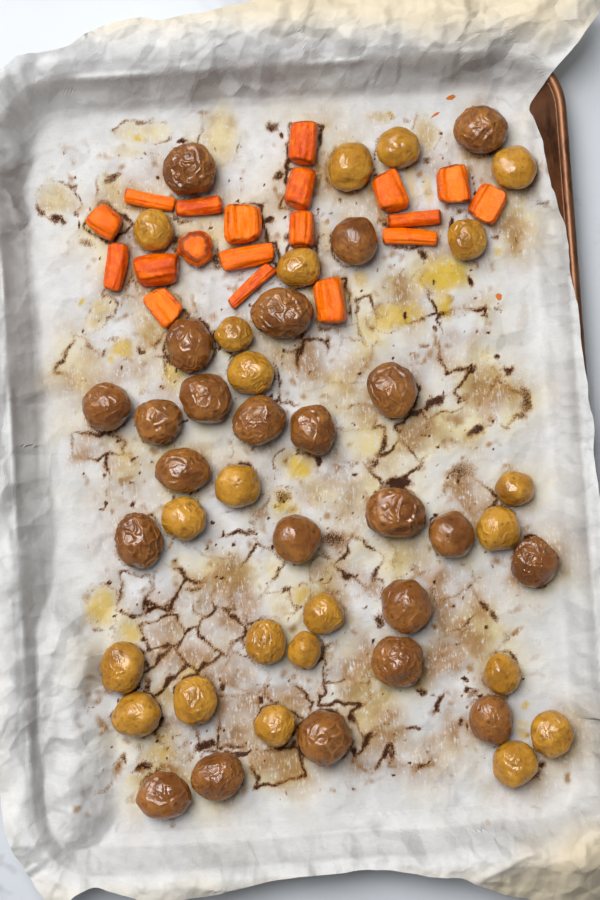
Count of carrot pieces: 19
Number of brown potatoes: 23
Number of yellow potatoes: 22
